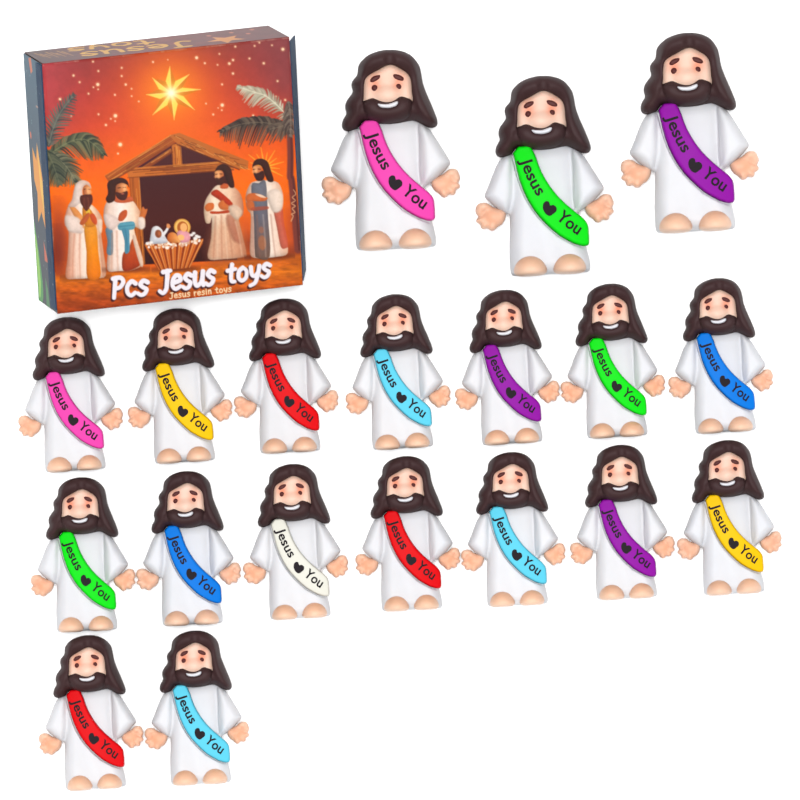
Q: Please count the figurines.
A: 19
